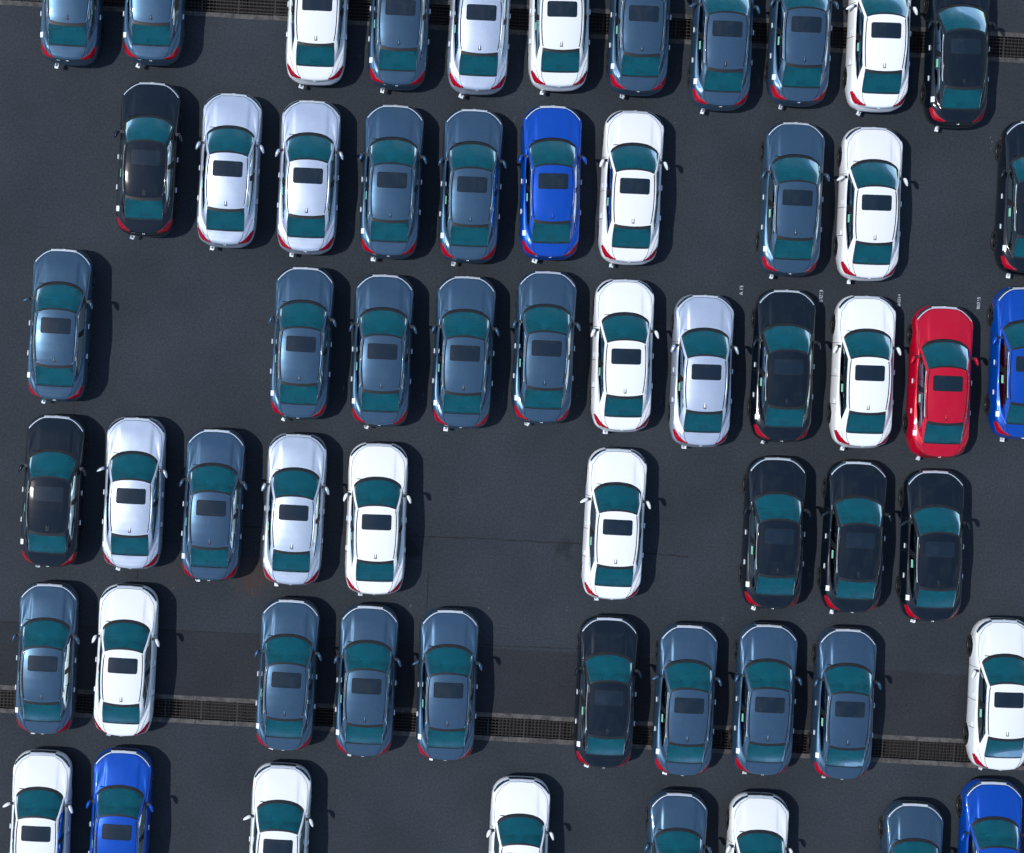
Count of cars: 59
